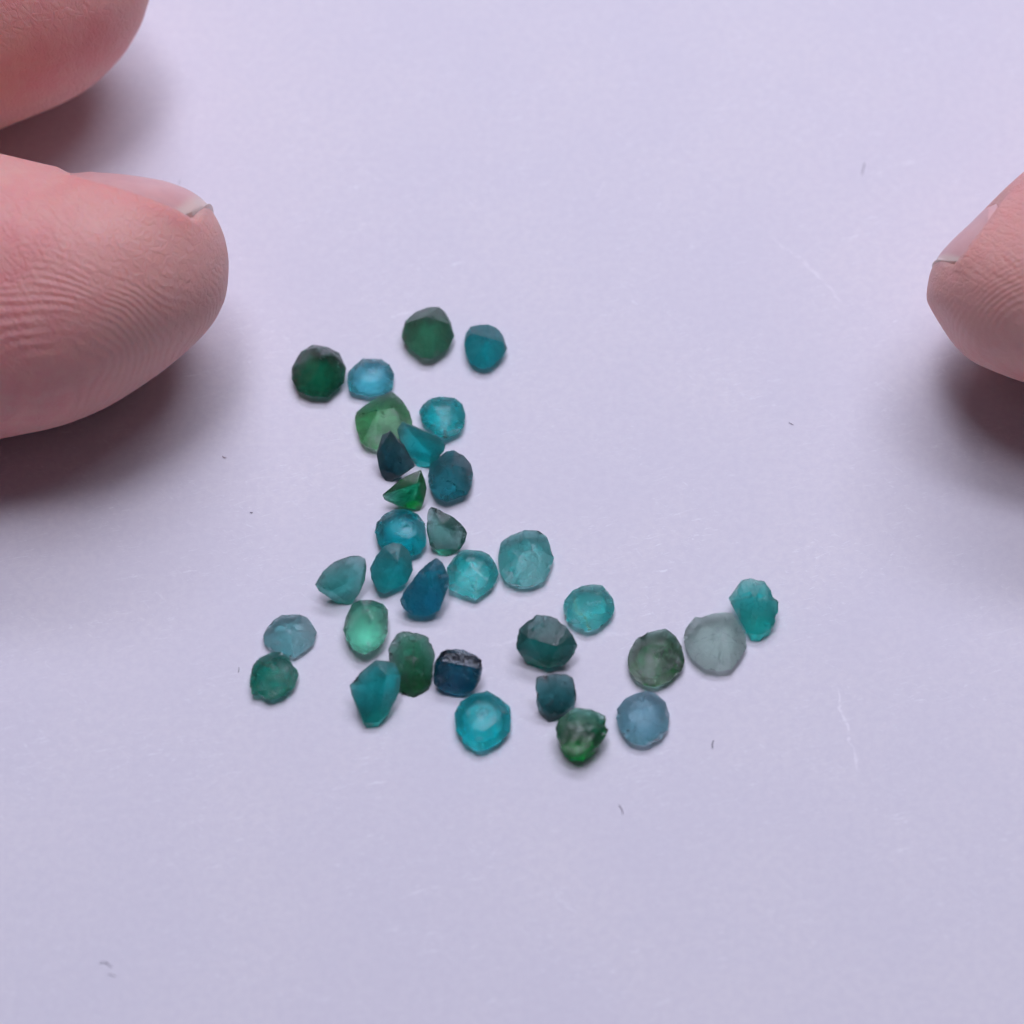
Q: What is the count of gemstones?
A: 32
